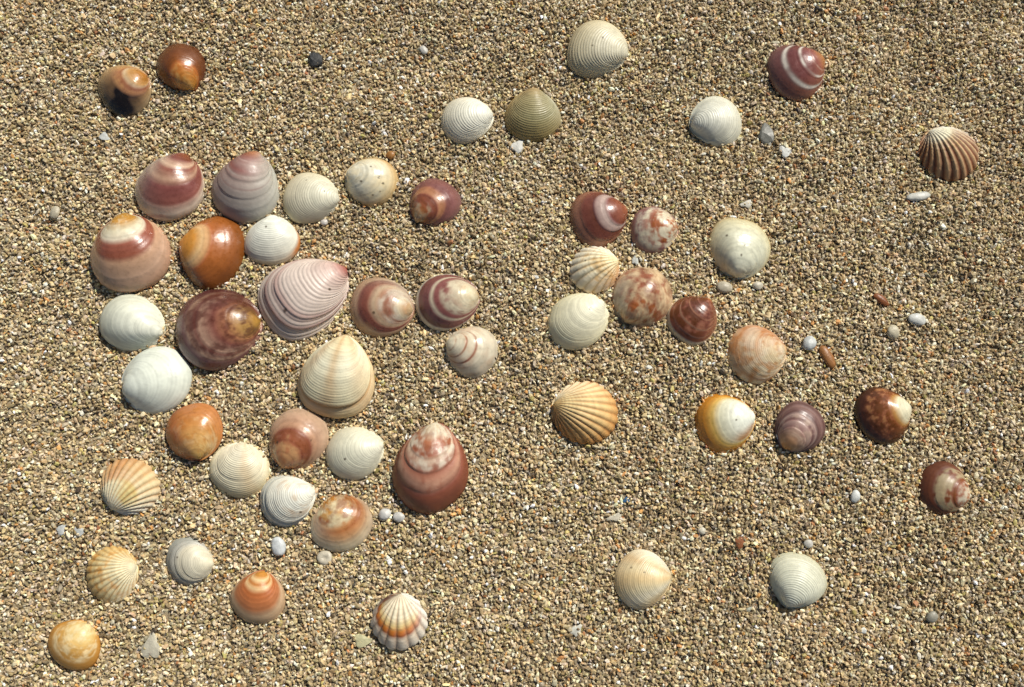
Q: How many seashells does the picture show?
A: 52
